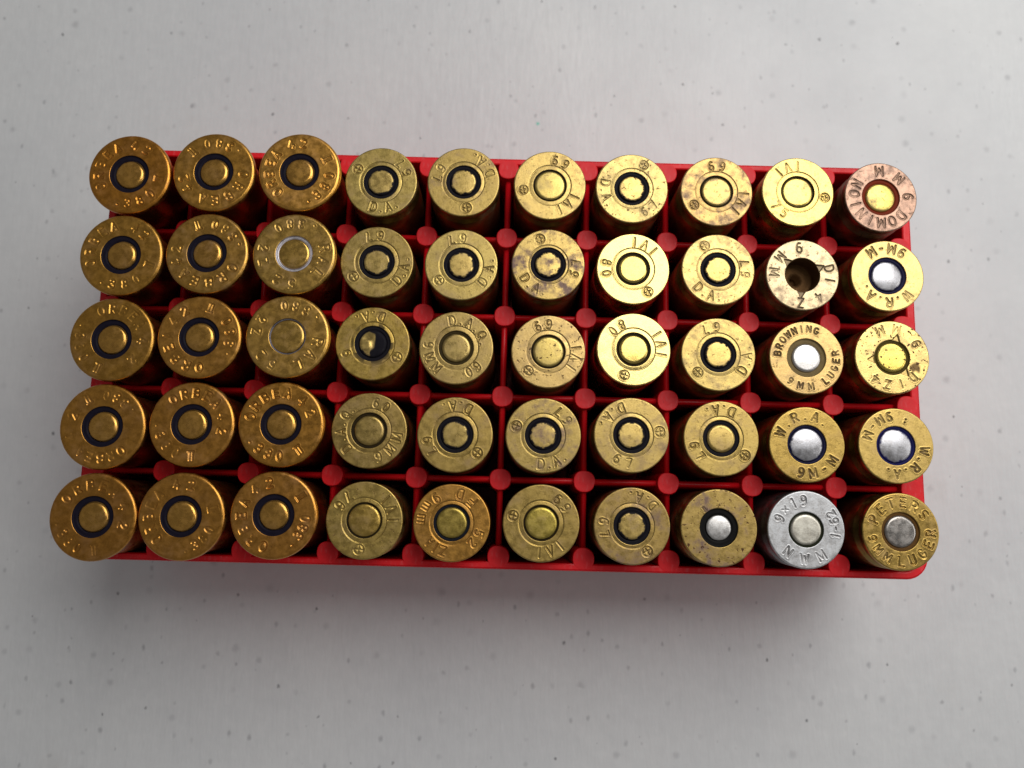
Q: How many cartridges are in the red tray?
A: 50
